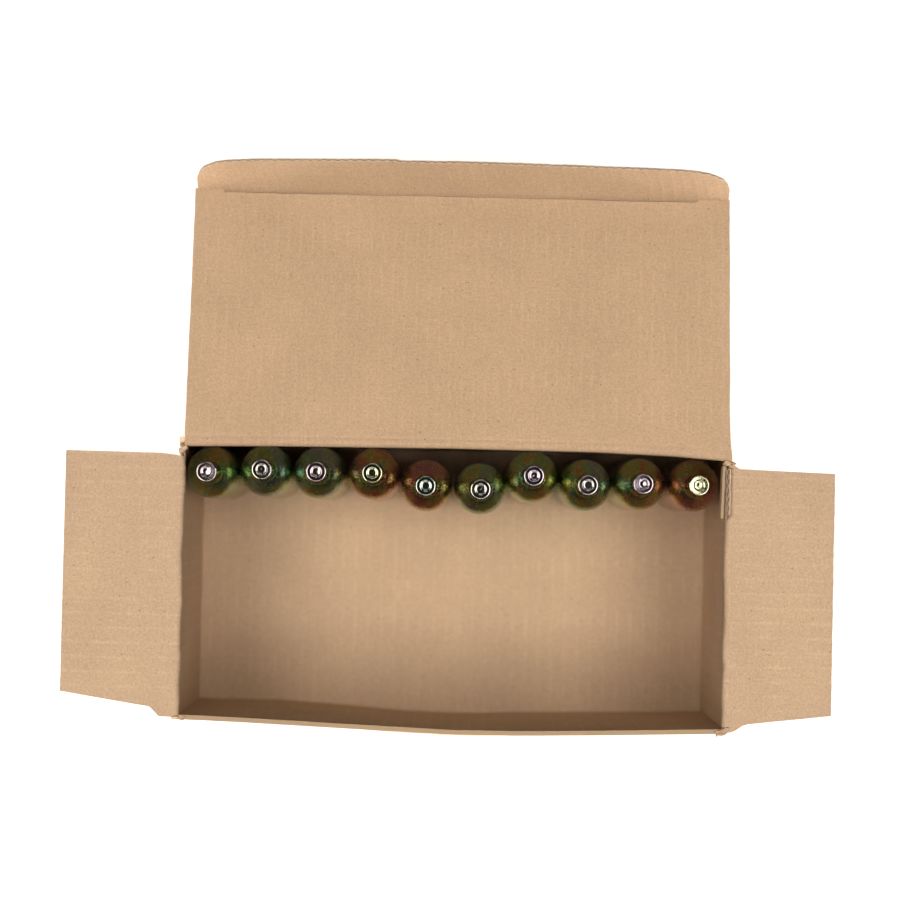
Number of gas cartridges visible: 10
